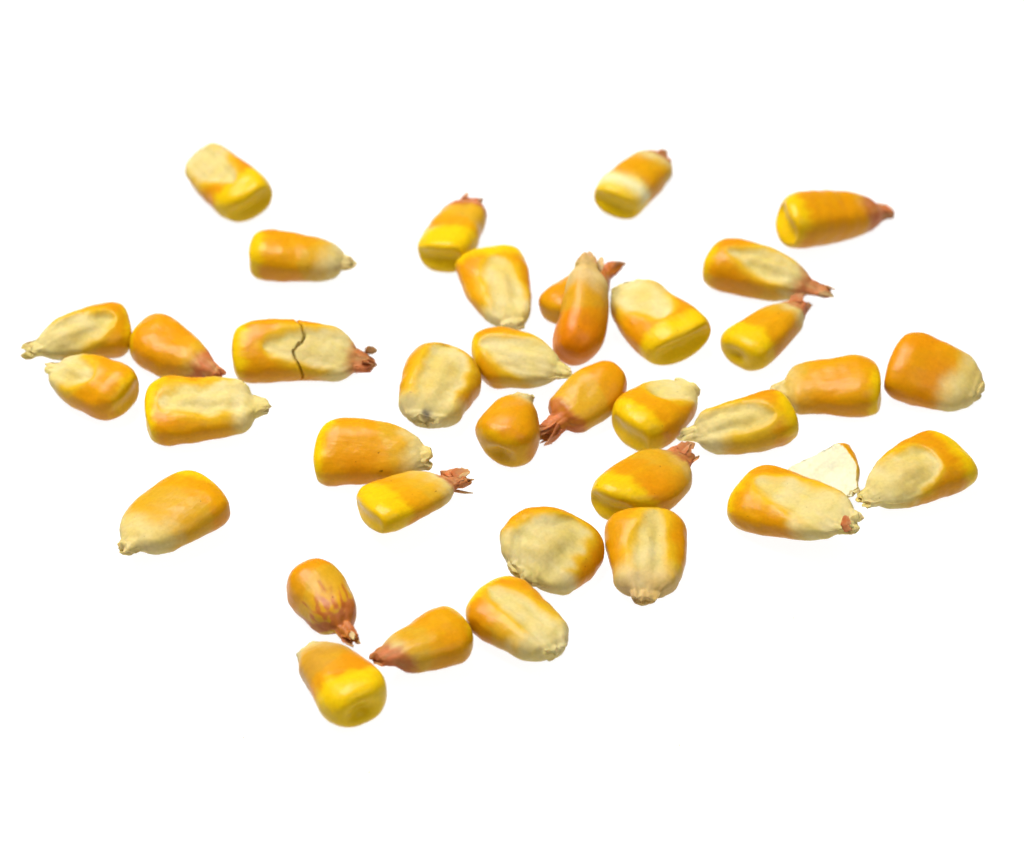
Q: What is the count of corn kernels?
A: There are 37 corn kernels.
